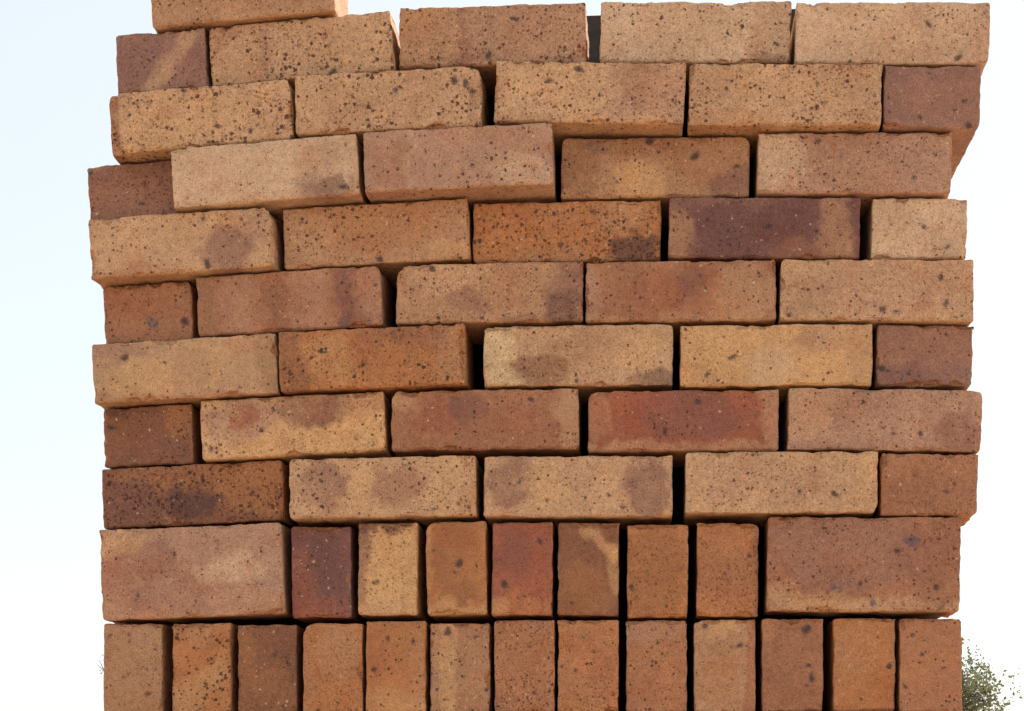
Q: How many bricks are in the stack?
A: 63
